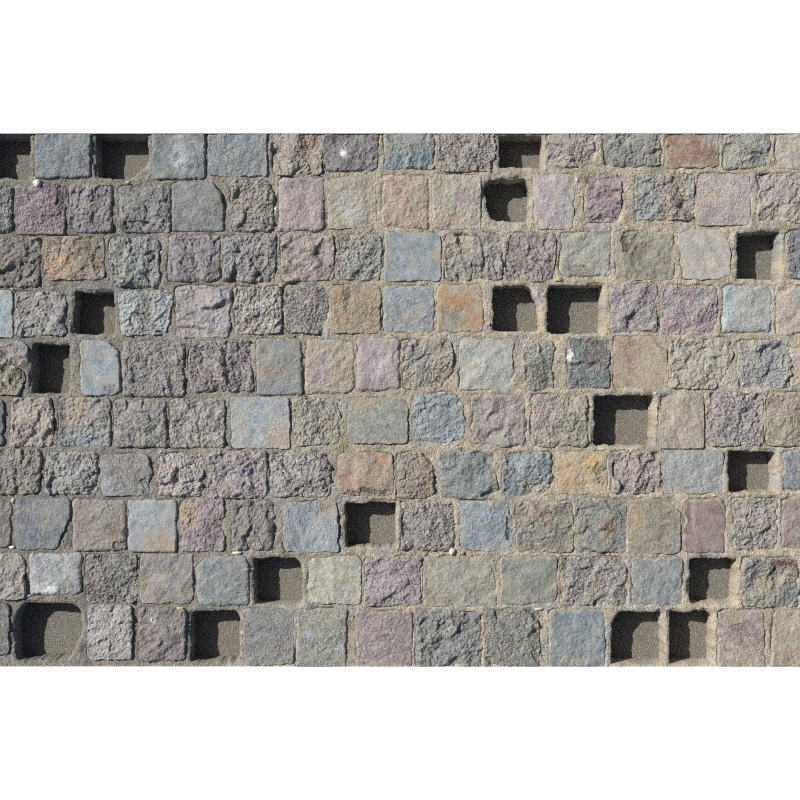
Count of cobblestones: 135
